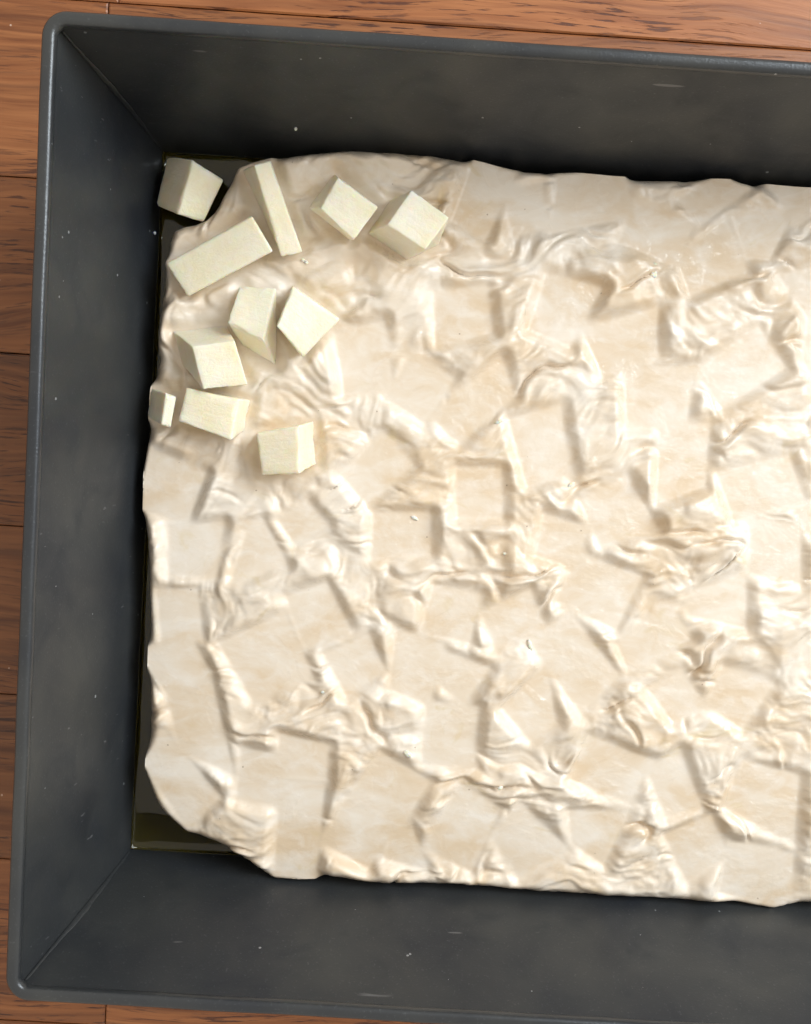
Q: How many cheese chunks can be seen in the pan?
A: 11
